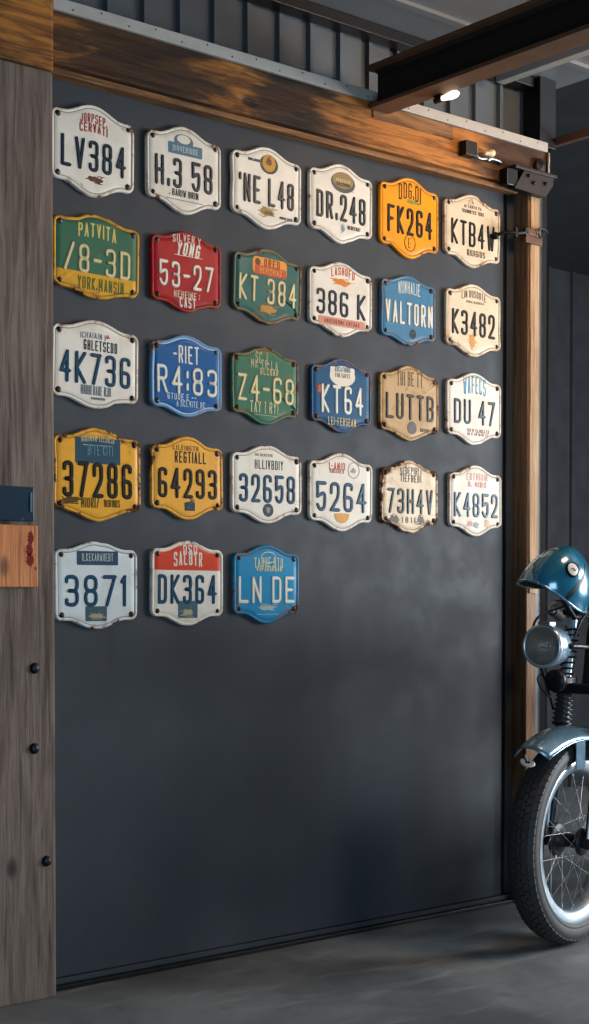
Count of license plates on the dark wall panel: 27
